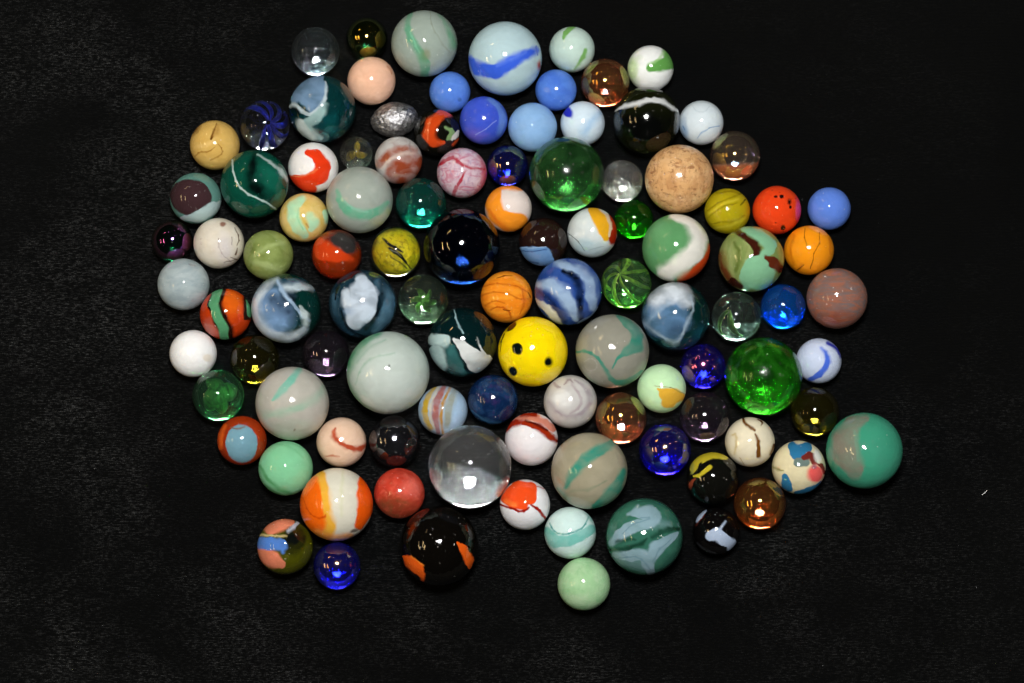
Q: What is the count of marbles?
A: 103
